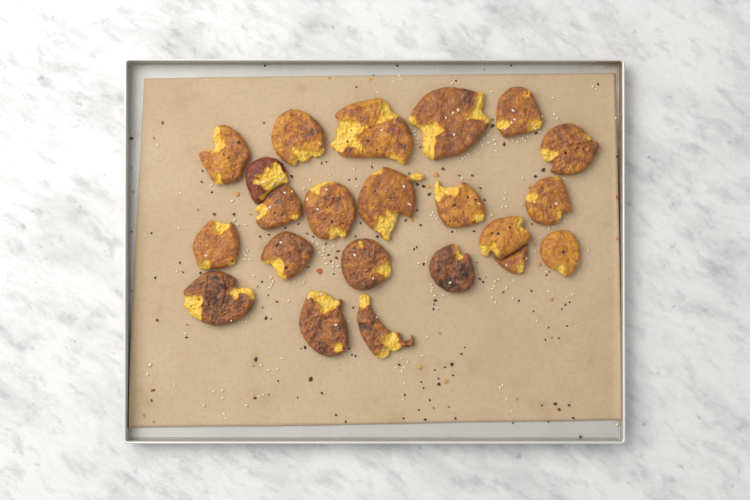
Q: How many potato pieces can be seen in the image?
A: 22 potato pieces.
